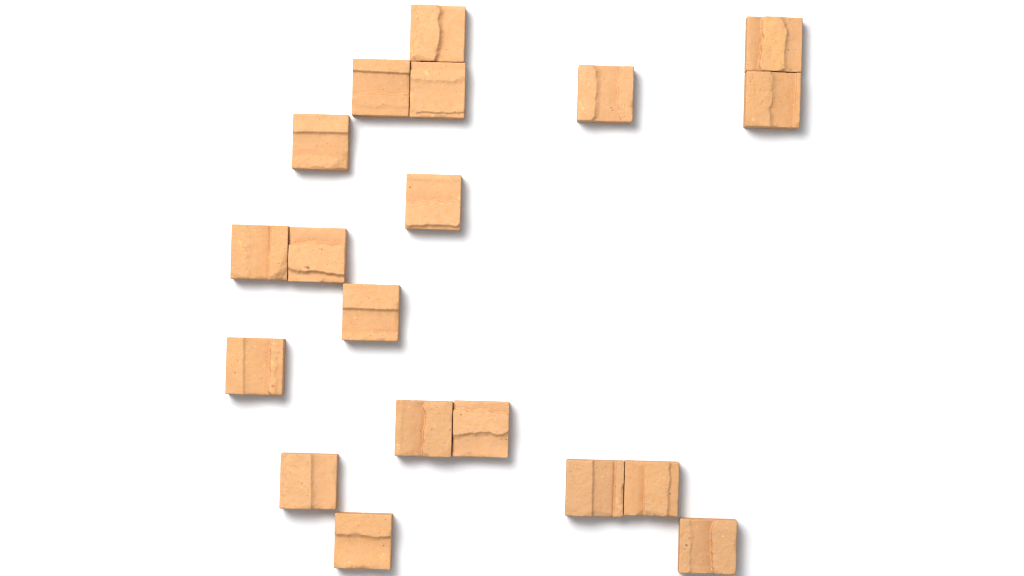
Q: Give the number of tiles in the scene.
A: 19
